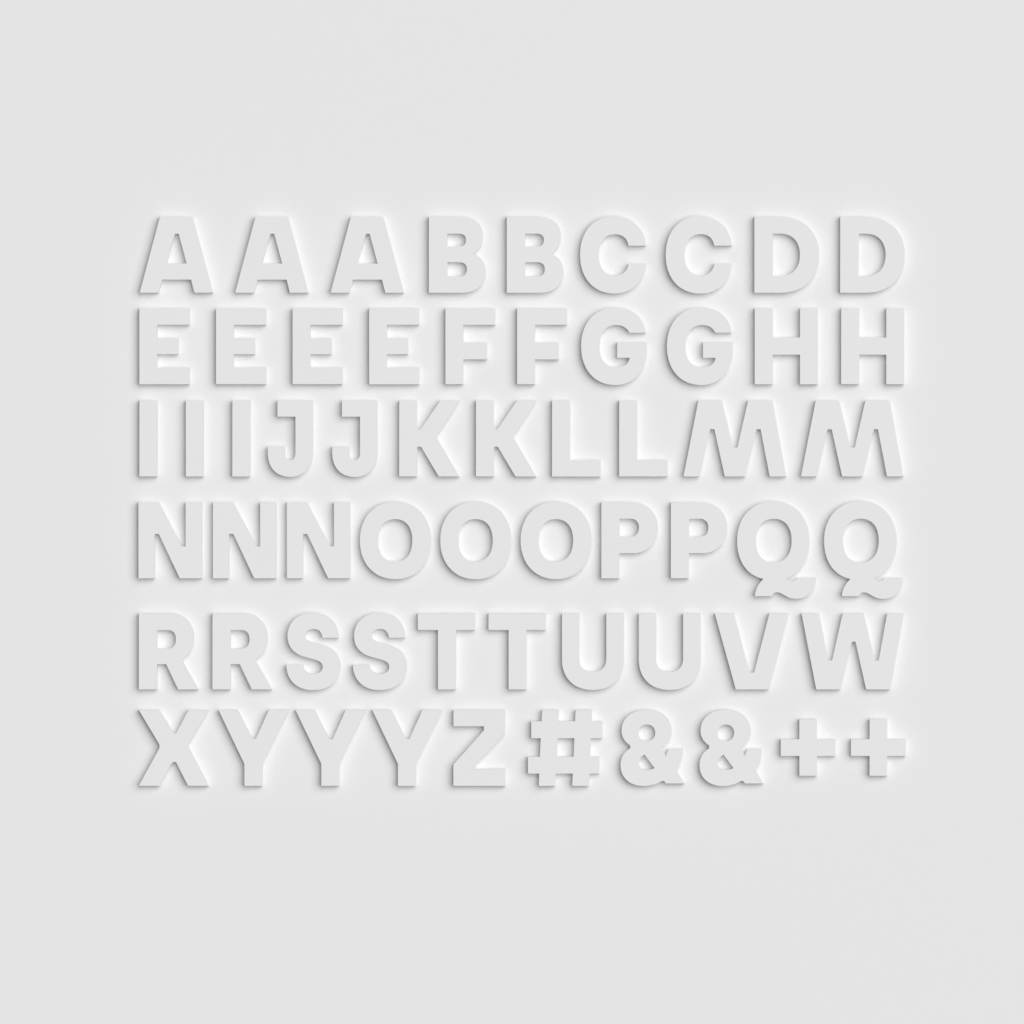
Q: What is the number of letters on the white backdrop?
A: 55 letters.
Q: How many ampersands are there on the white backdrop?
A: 2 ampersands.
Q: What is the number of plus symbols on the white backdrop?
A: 2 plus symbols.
